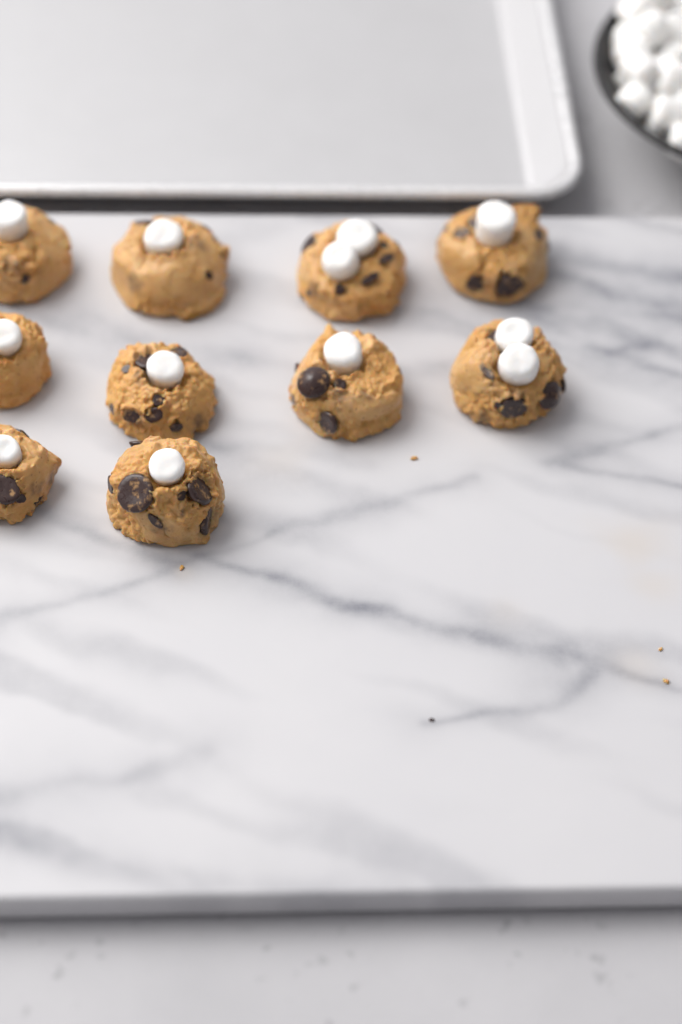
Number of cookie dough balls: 10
